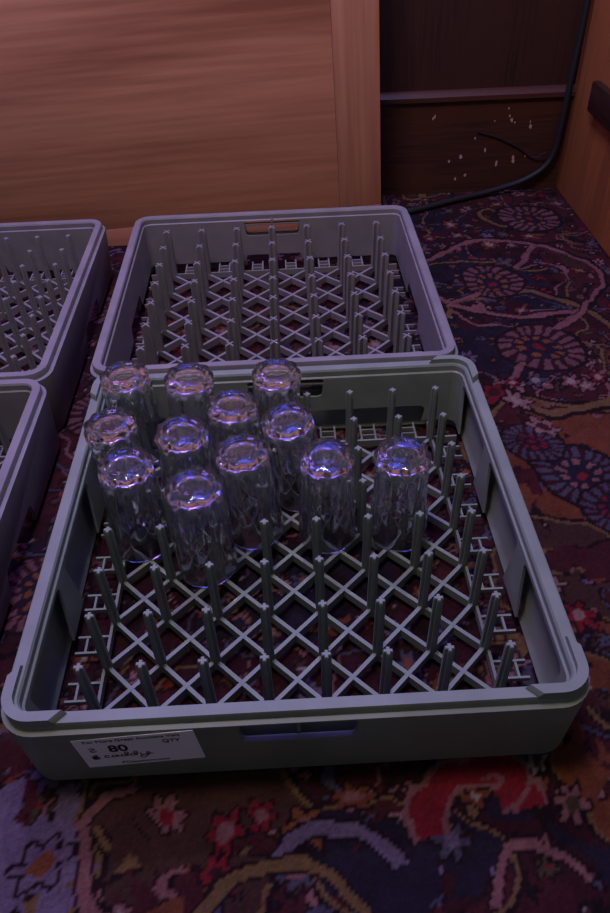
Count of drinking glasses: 12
